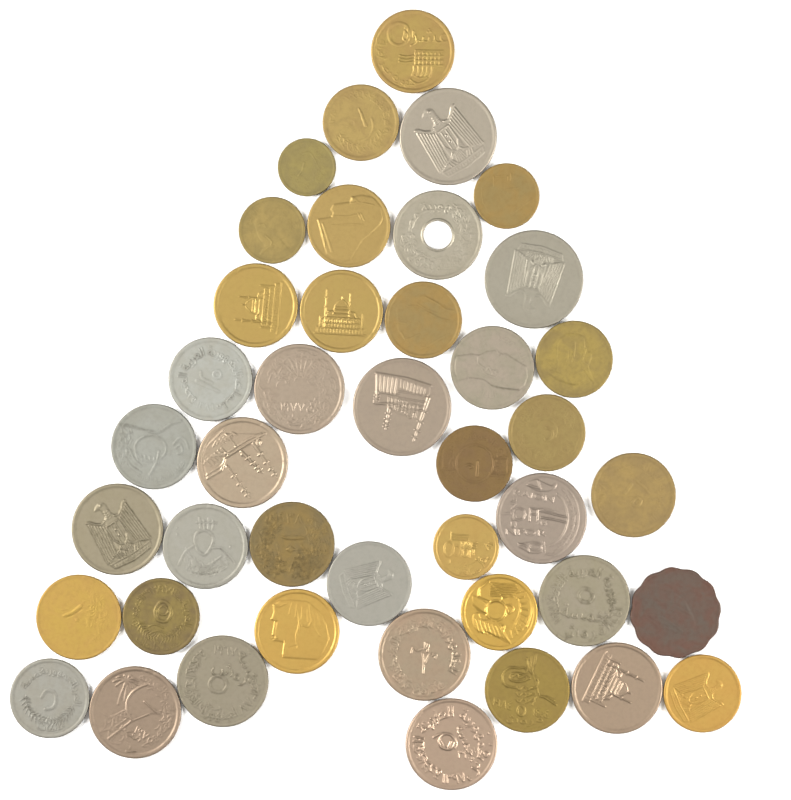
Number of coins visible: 42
